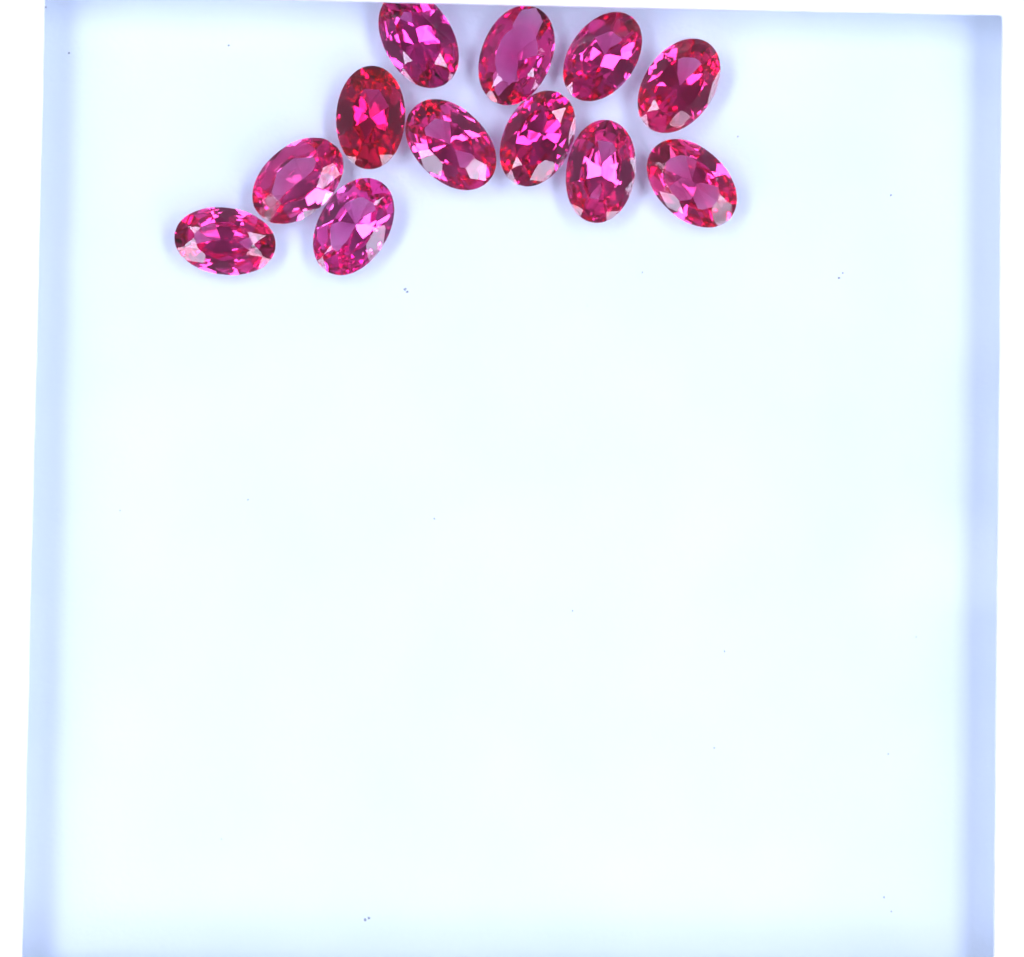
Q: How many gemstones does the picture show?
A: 12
